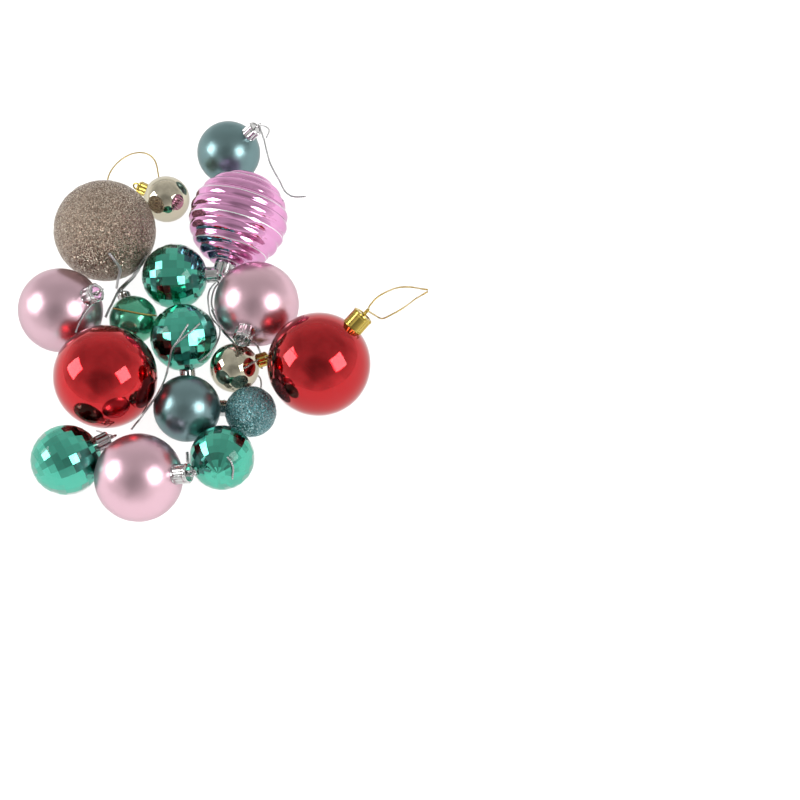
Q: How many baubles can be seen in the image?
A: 17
